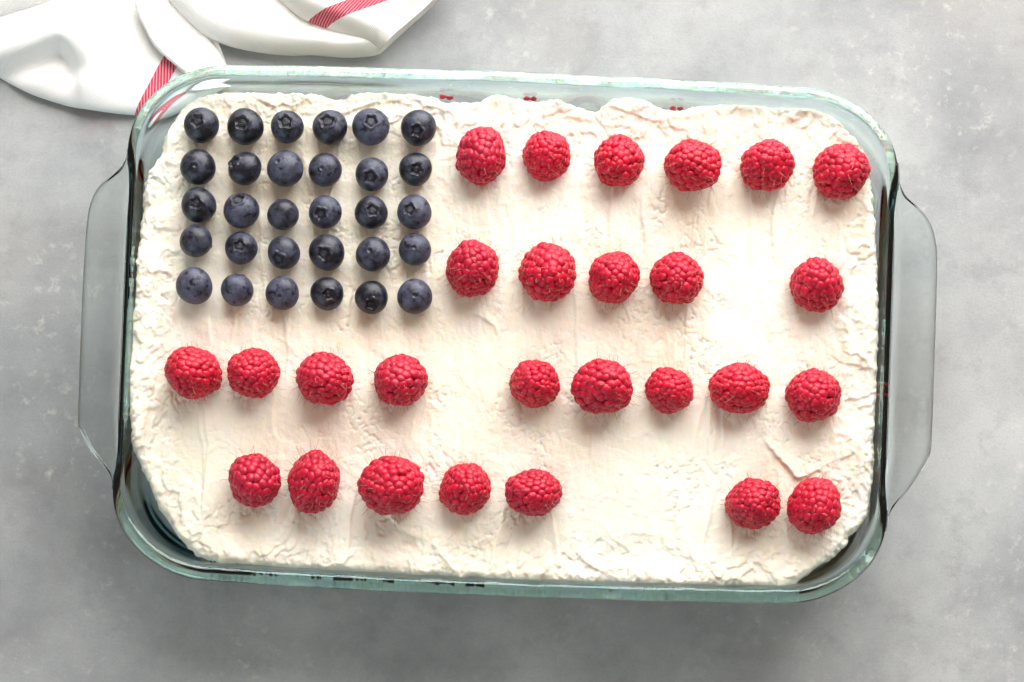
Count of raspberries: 27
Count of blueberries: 30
